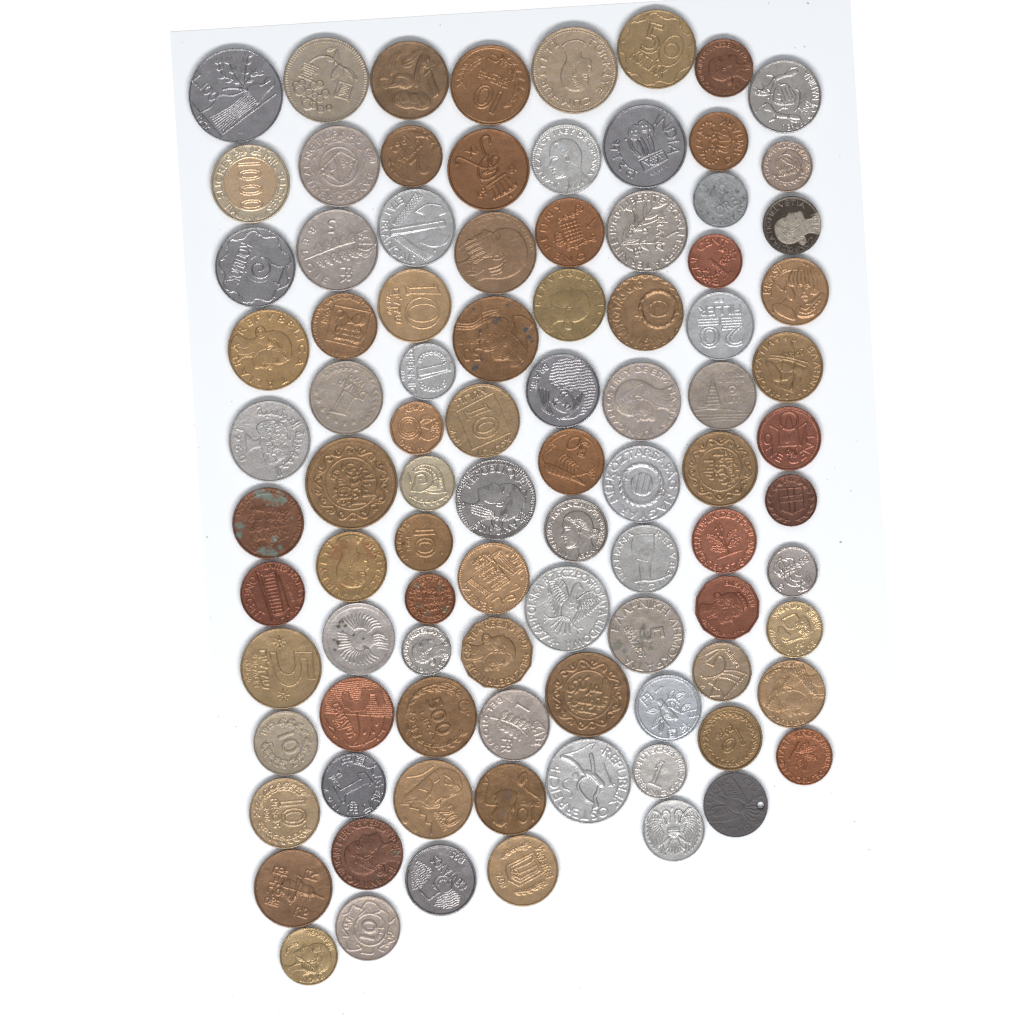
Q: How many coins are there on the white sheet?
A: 92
